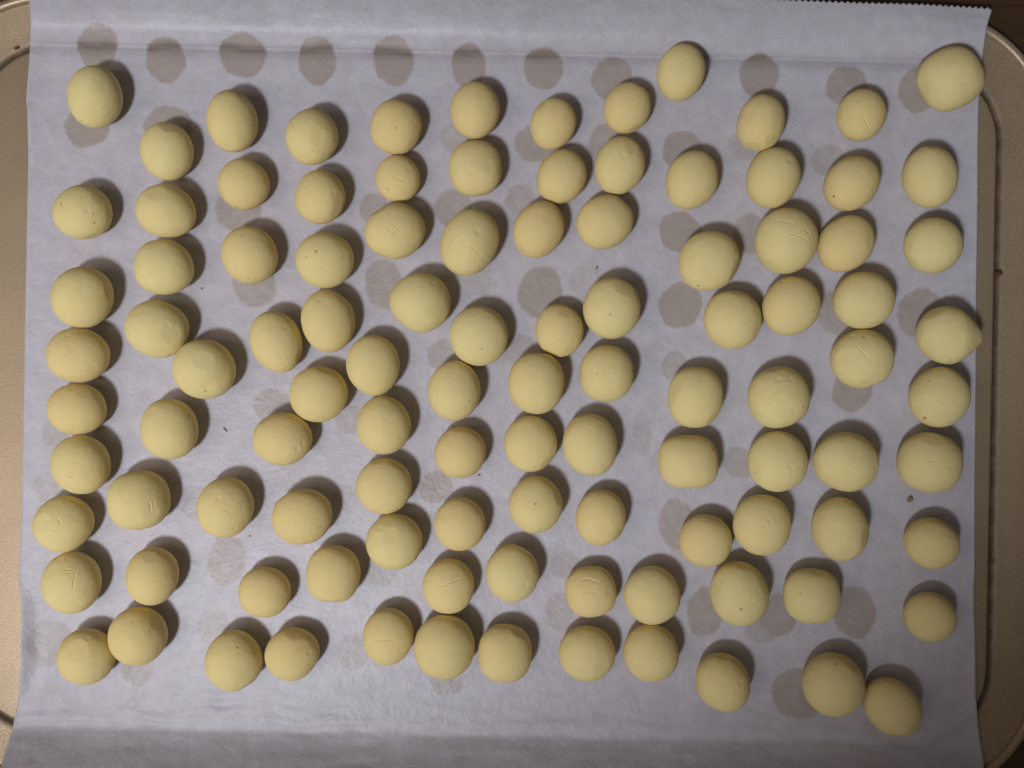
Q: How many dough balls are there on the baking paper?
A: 106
